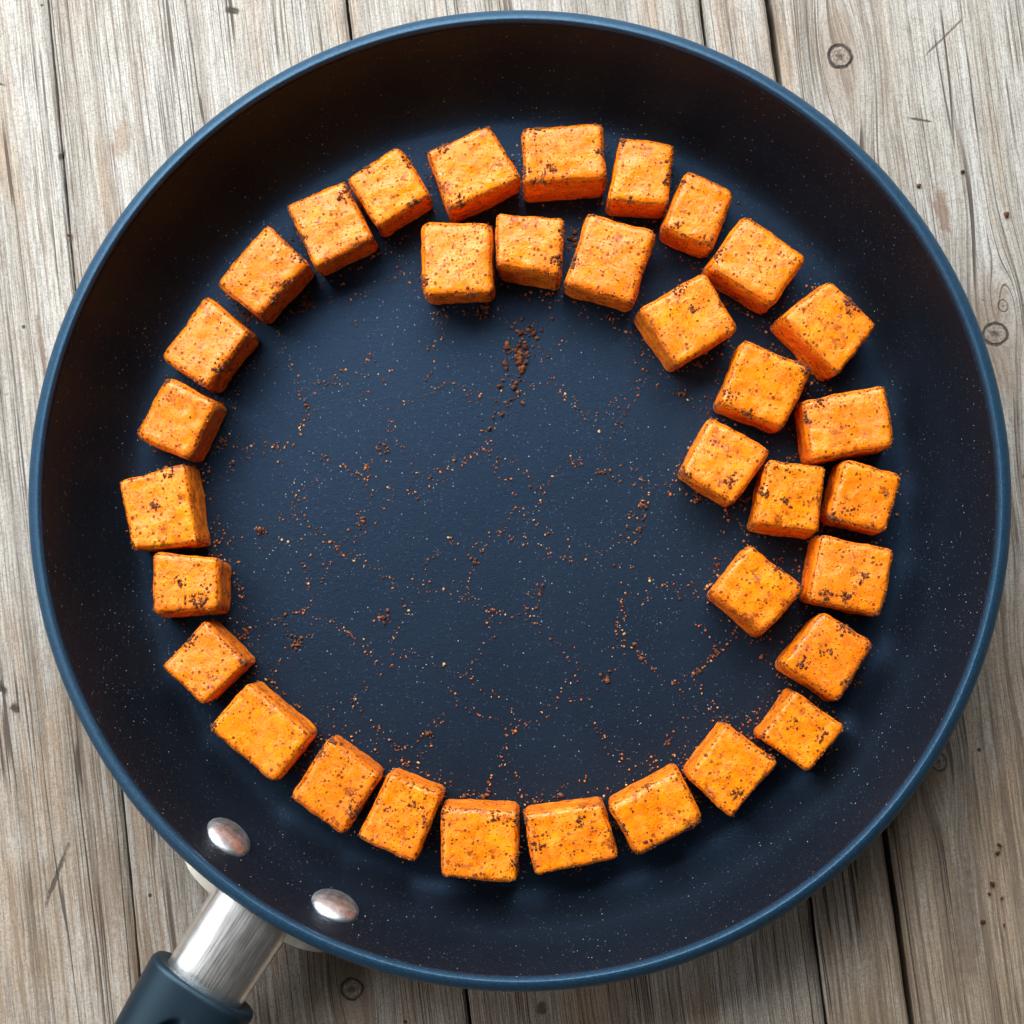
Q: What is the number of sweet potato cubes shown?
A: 34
